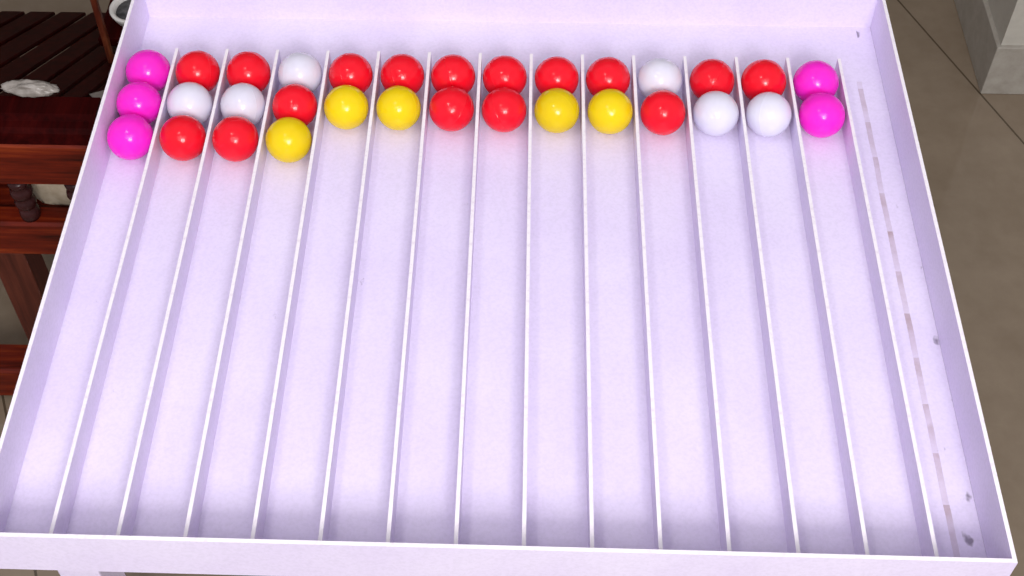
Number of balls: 32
